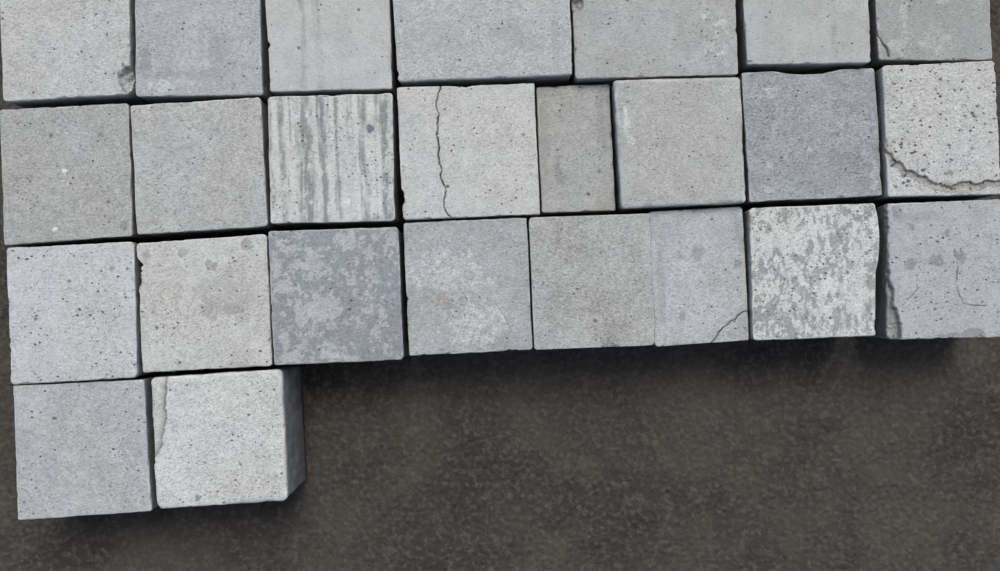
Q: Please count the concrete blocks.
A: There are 25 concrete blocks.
